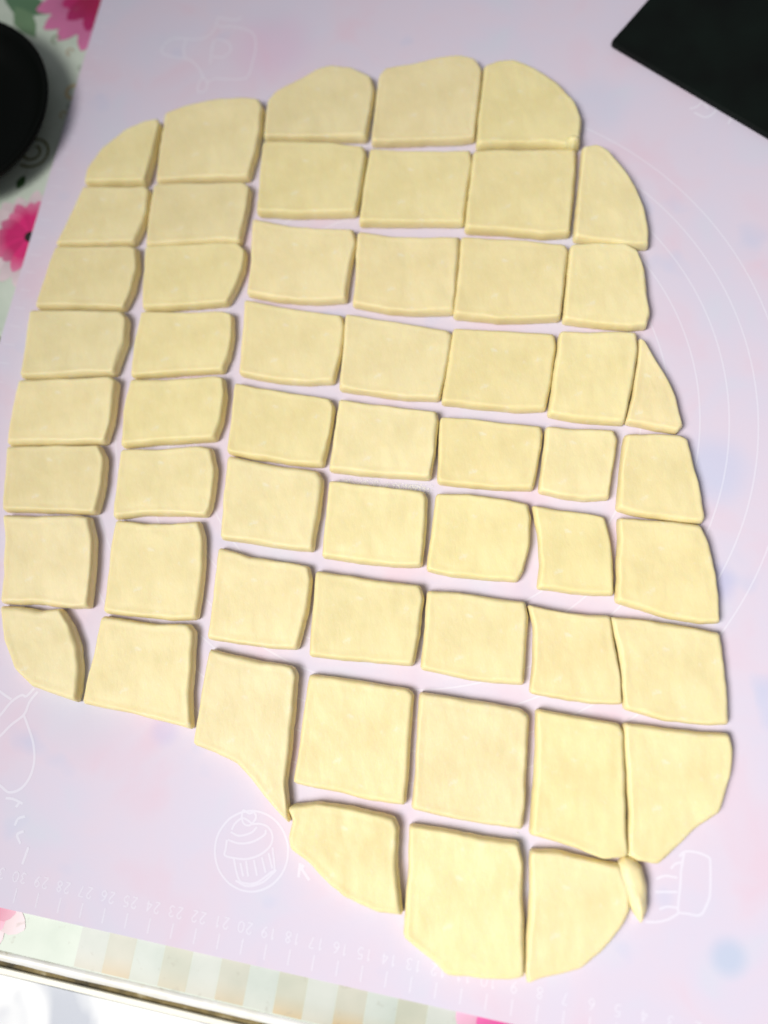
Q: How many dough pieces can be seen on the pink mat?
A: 55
